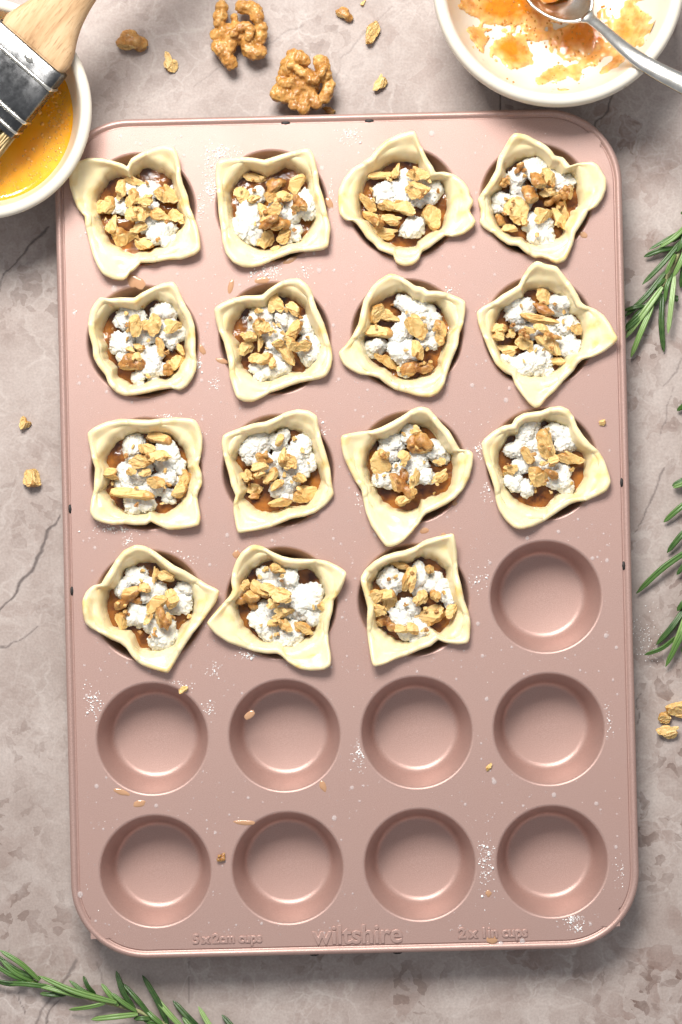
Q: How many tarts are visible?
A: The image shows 15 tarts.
